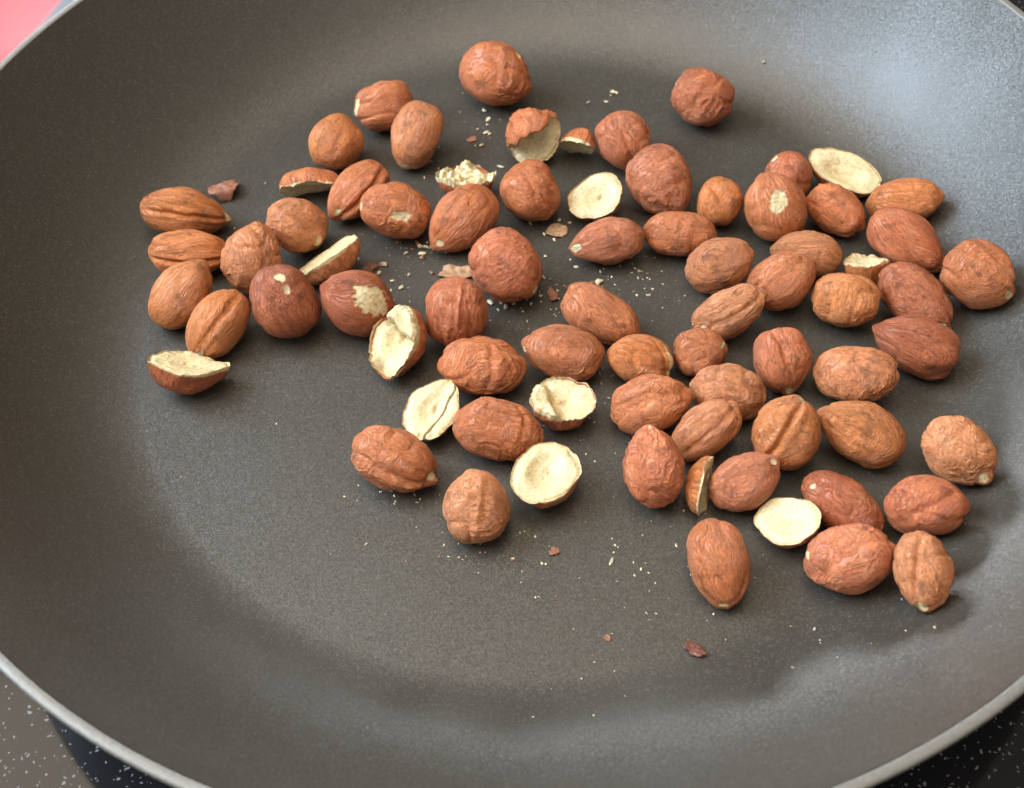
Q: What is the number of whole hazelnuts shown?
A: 60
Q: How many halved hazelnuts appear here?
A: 15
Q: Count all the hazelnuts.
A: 75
